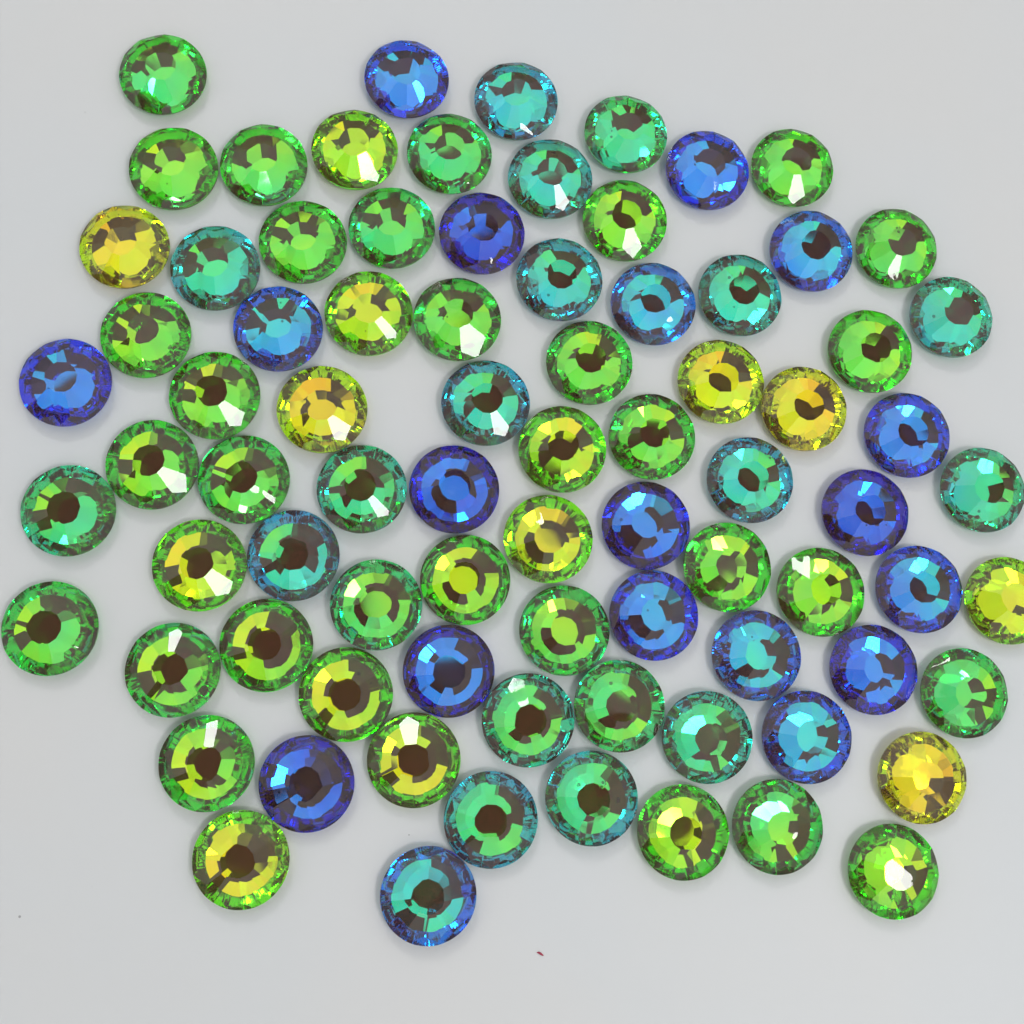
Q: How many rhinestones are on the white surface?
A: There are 81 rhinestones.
